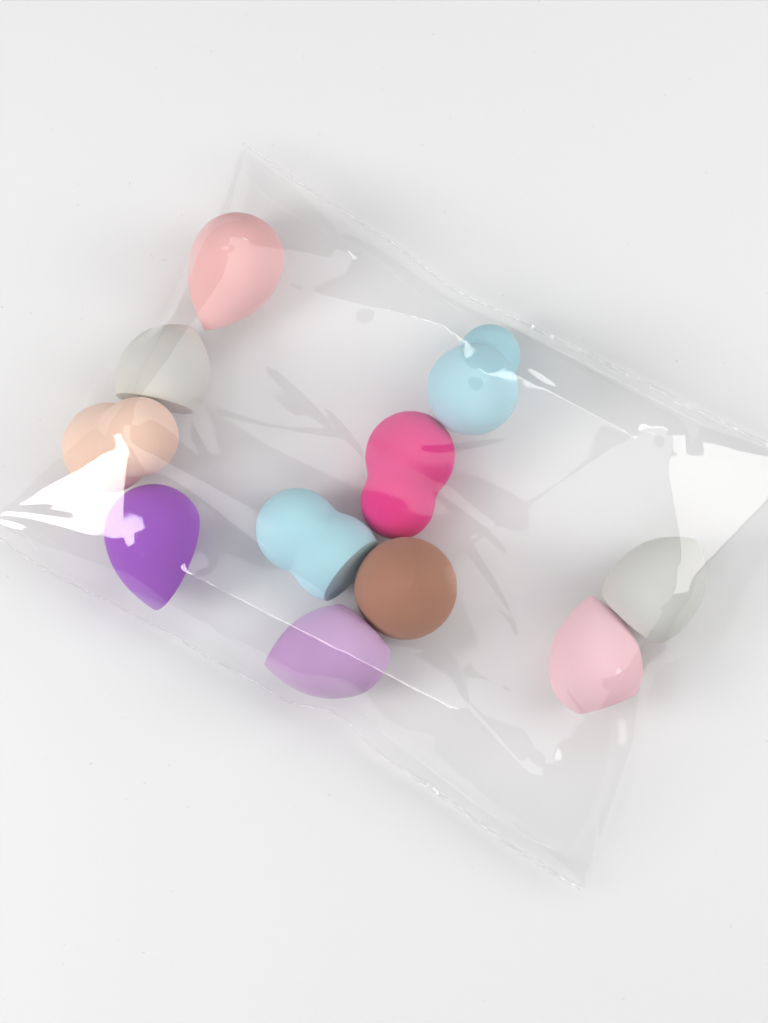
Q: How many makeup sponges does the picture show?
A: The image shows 11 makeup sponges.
